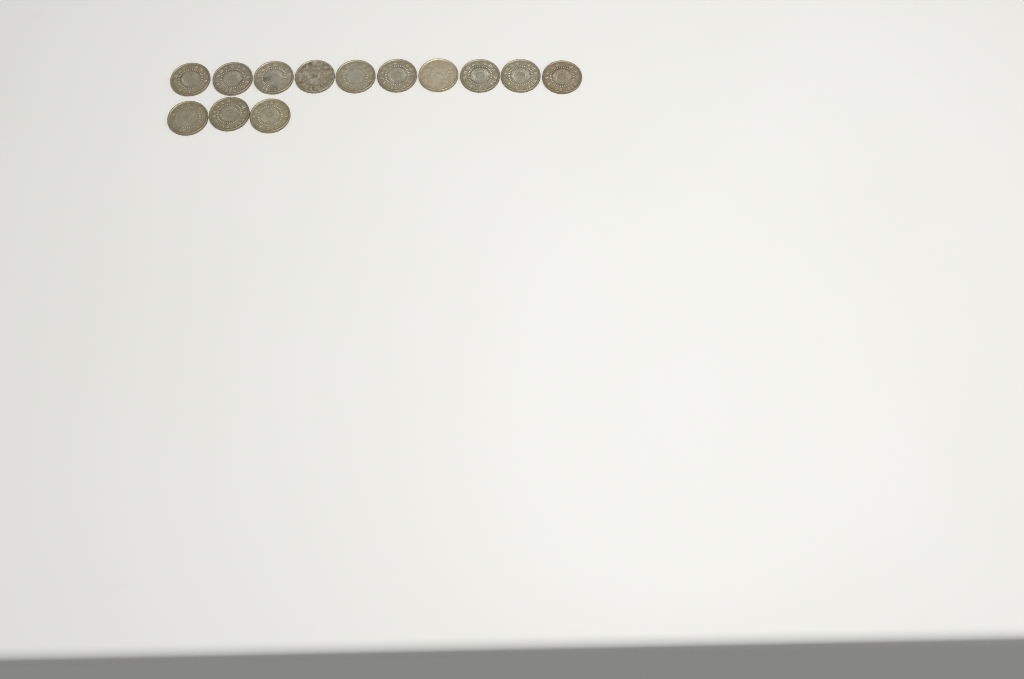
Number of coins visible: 13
